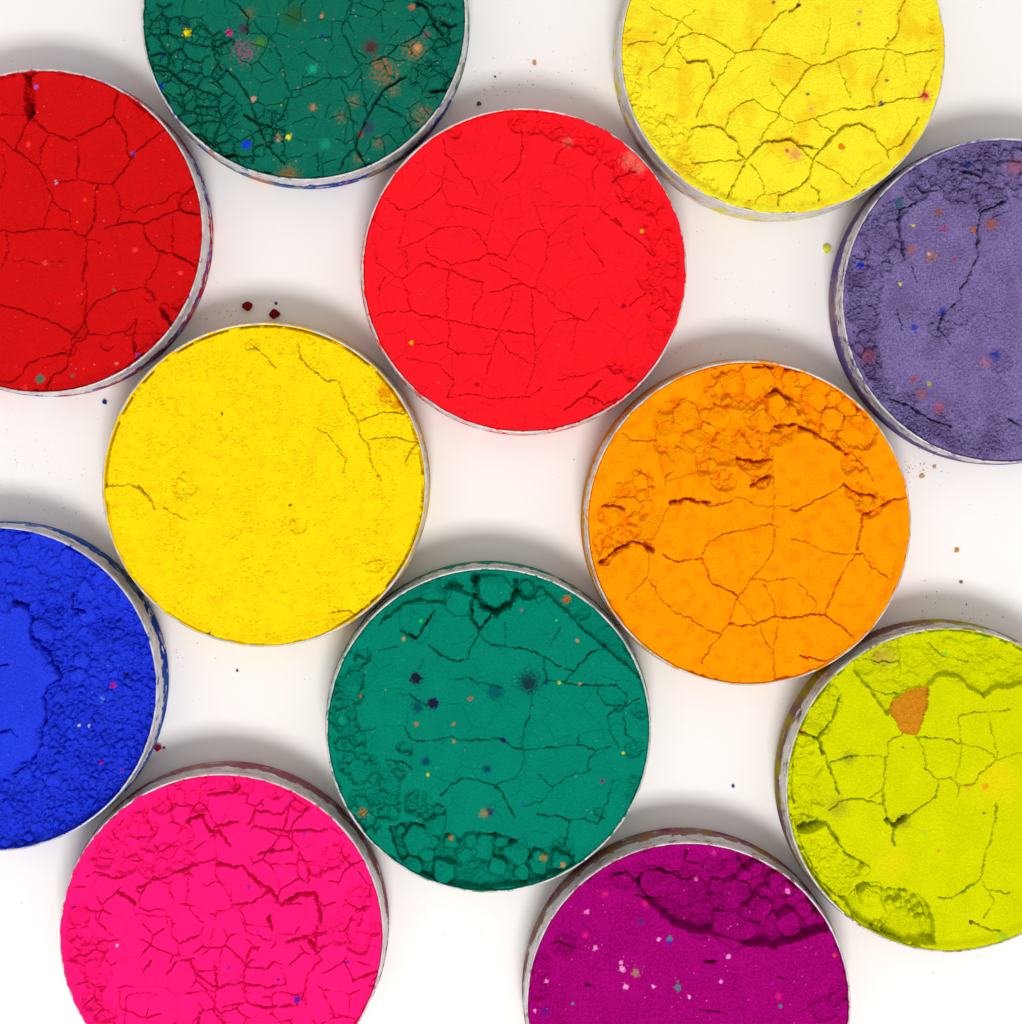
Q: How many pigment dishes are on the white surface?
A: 12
